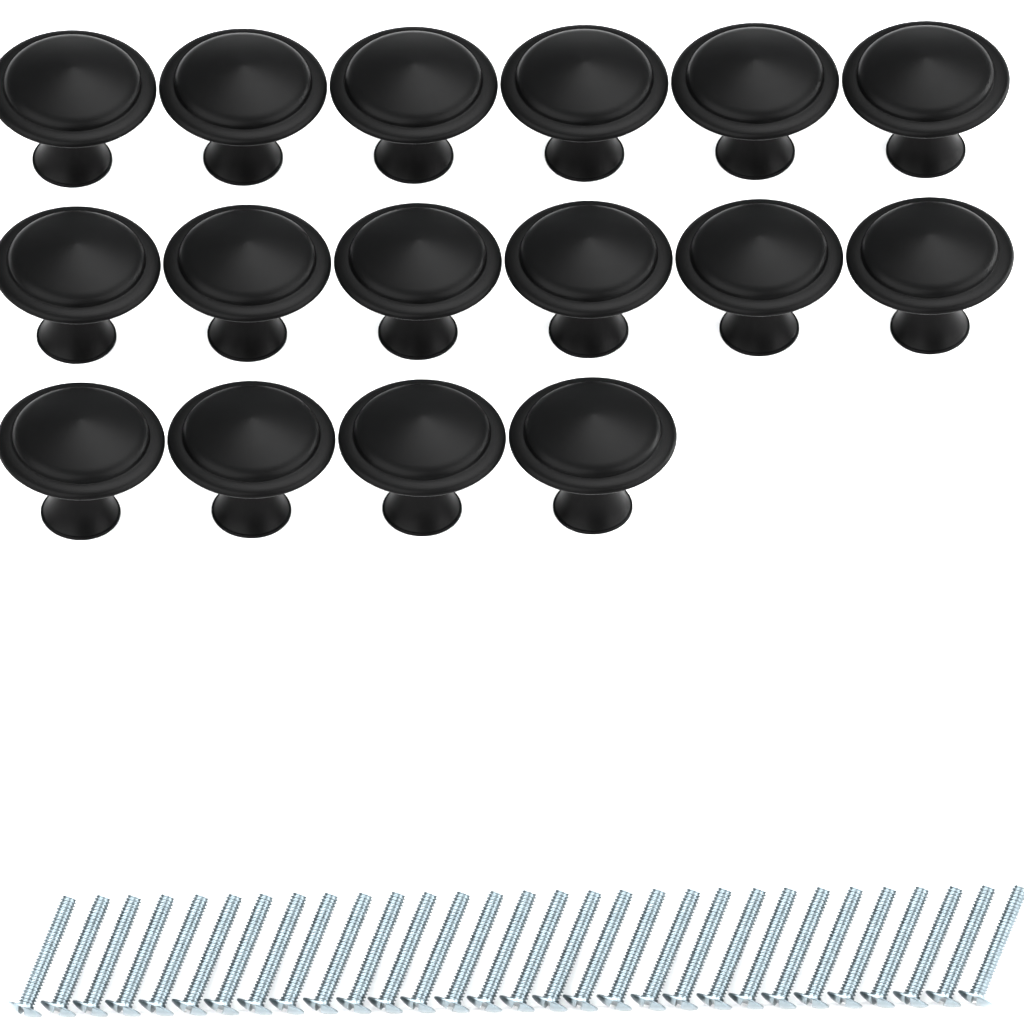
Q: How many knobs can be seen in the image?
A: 16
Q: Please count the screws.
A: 30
